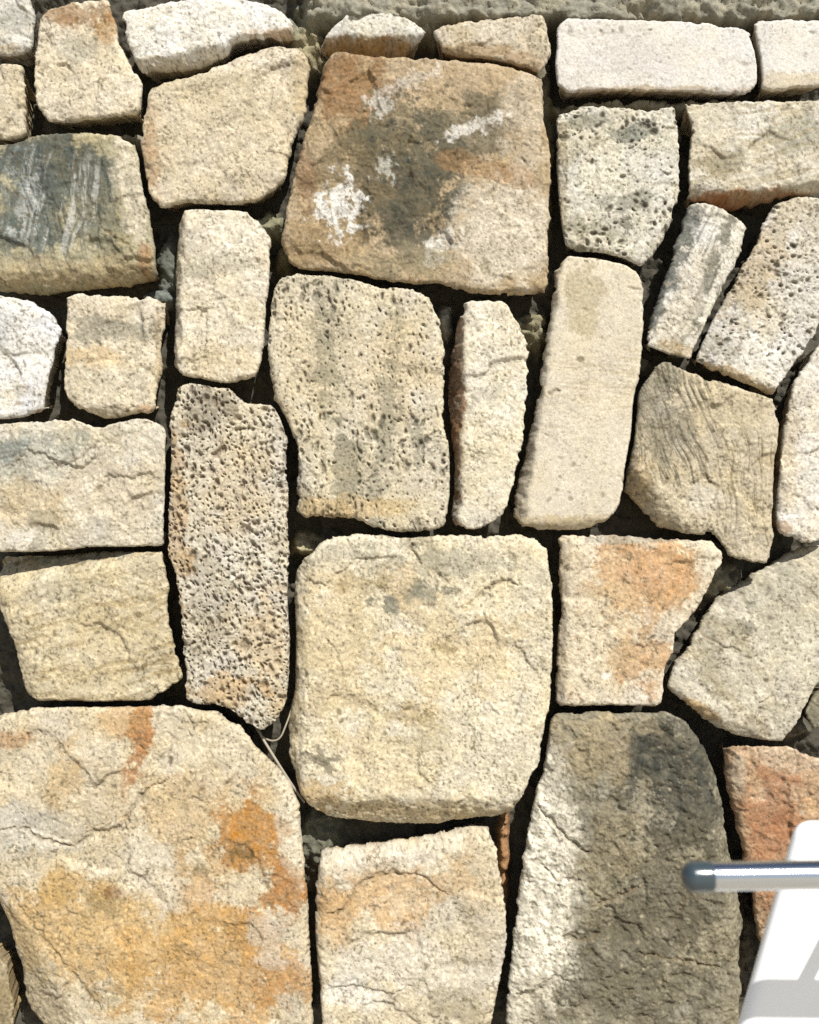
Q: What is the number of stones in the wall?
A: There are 35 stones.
